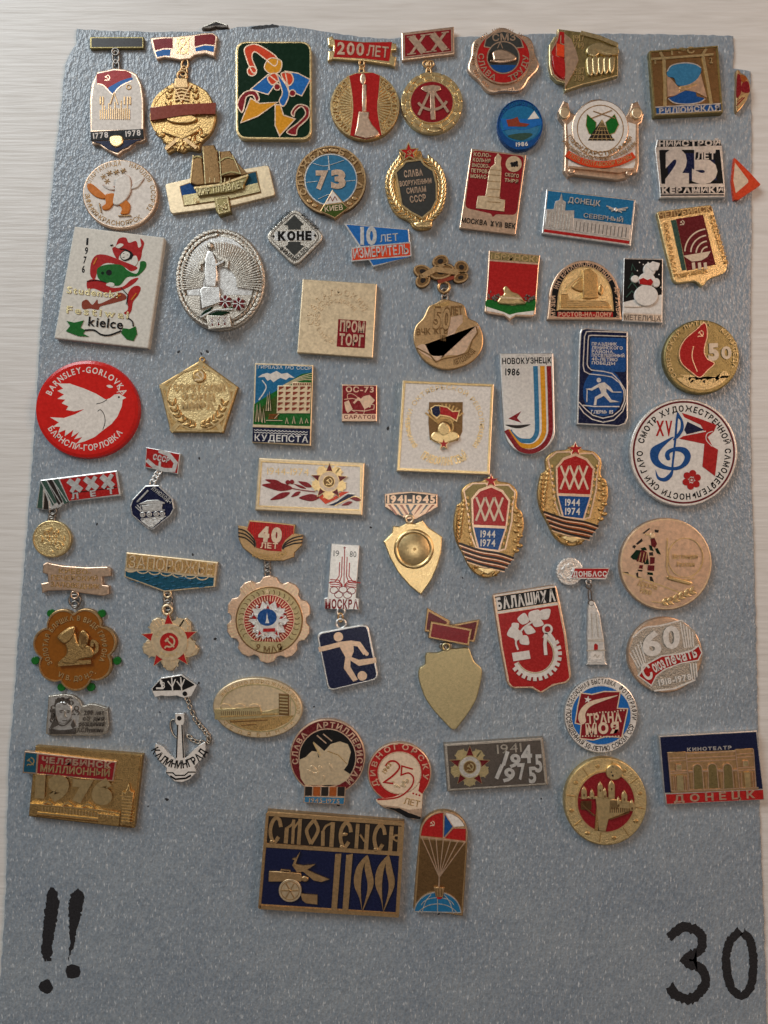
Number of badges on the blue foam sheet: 66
